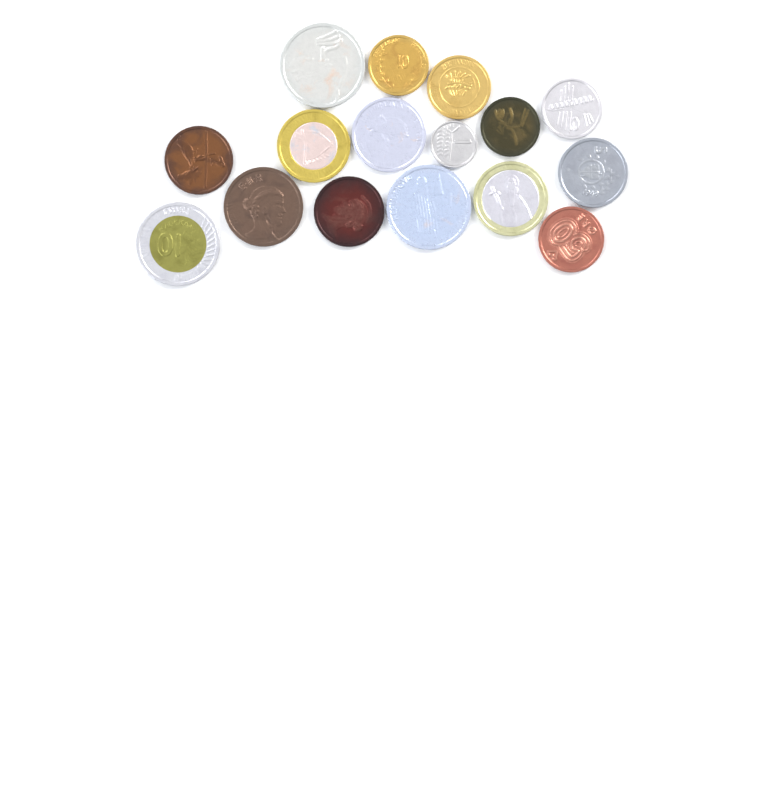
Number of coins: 16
